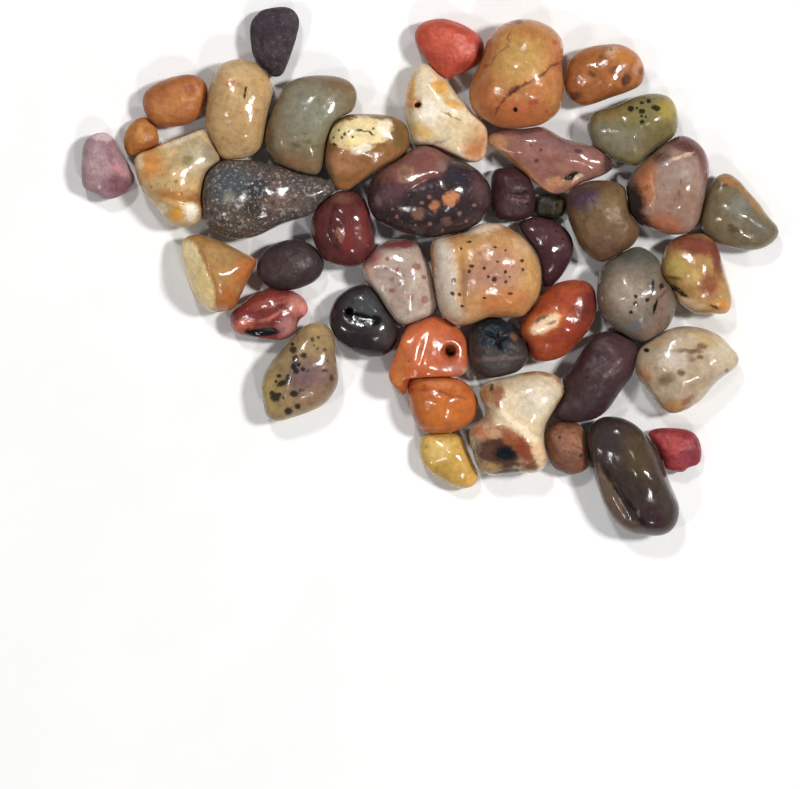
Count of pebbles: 43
